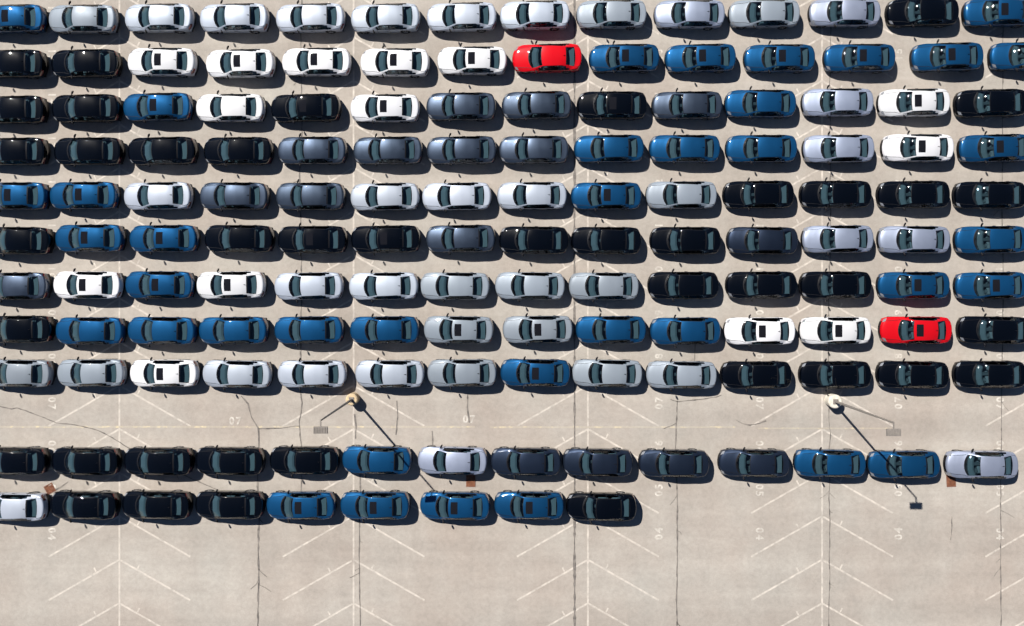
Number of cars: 149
